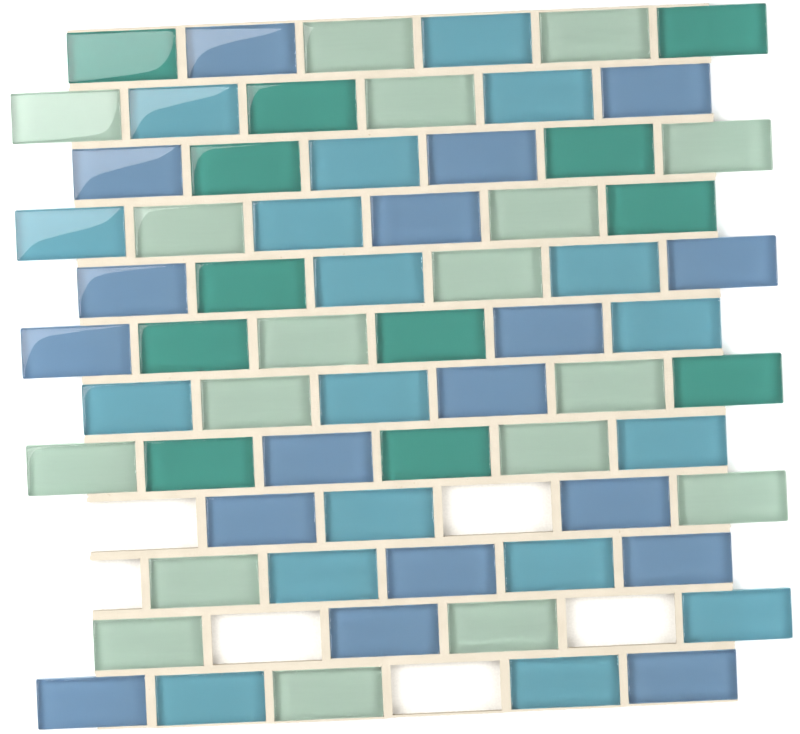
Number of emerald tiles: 12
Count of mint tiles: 18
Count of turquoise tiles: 18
